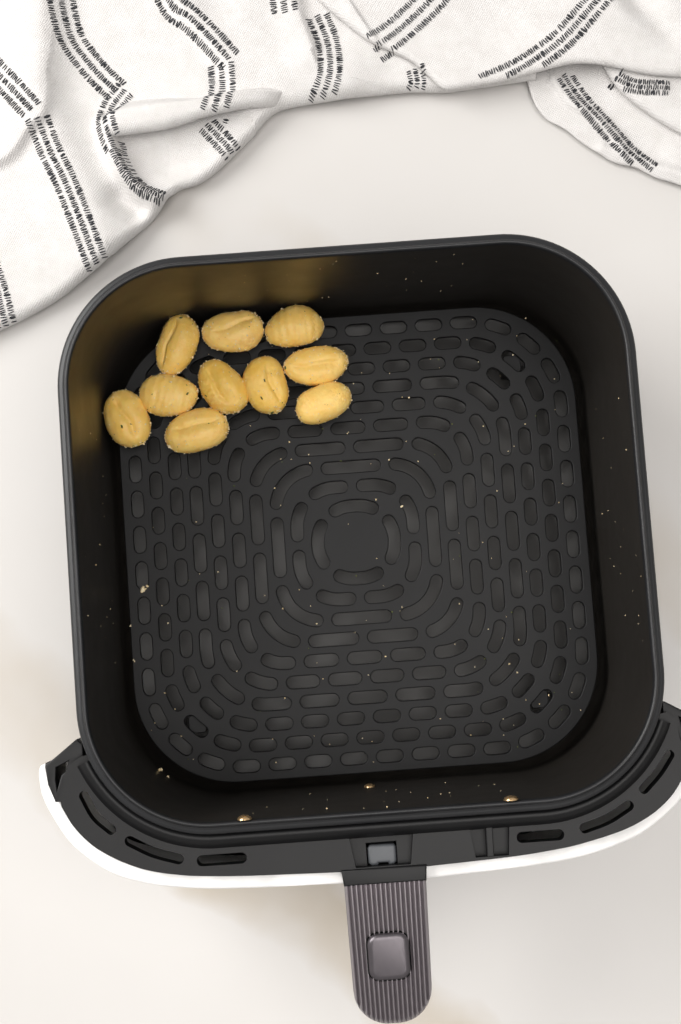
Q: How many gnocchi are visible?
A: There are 10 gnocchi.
